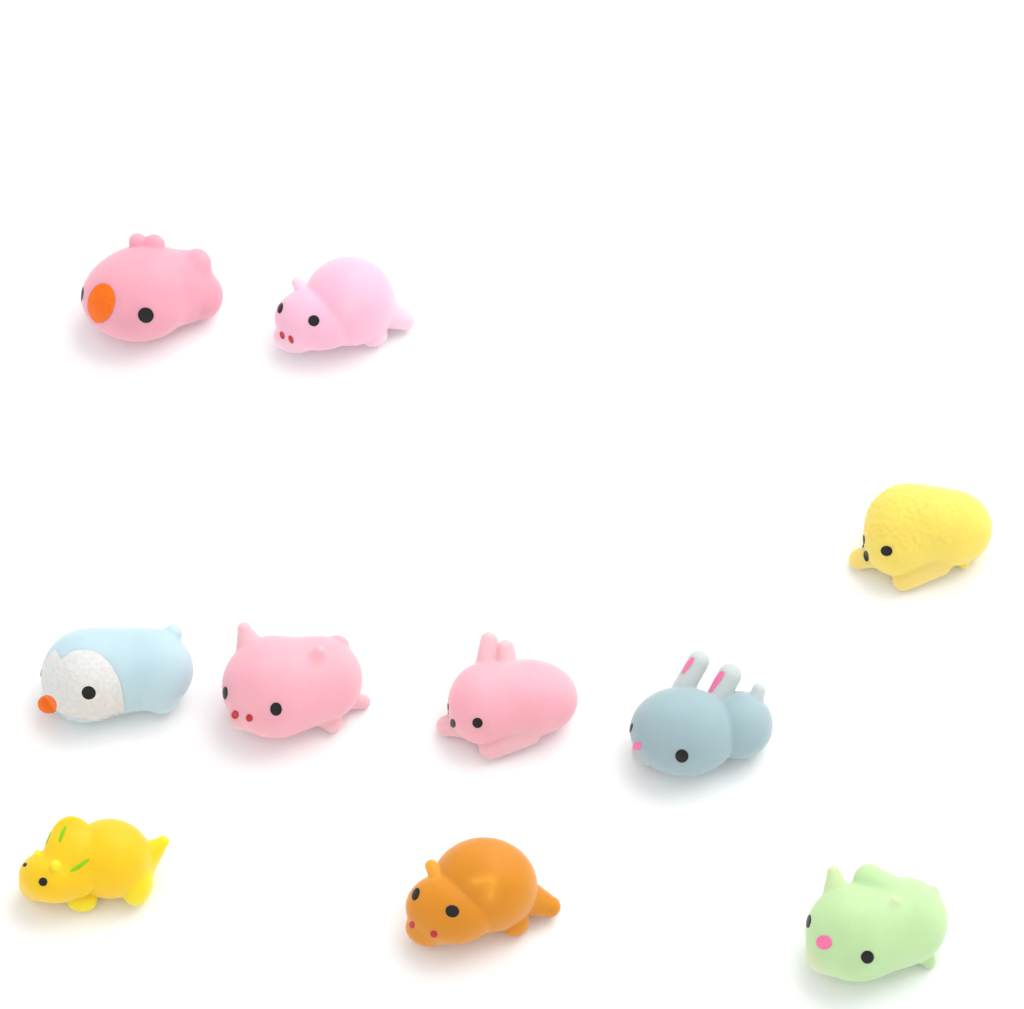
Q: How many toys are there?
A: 10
